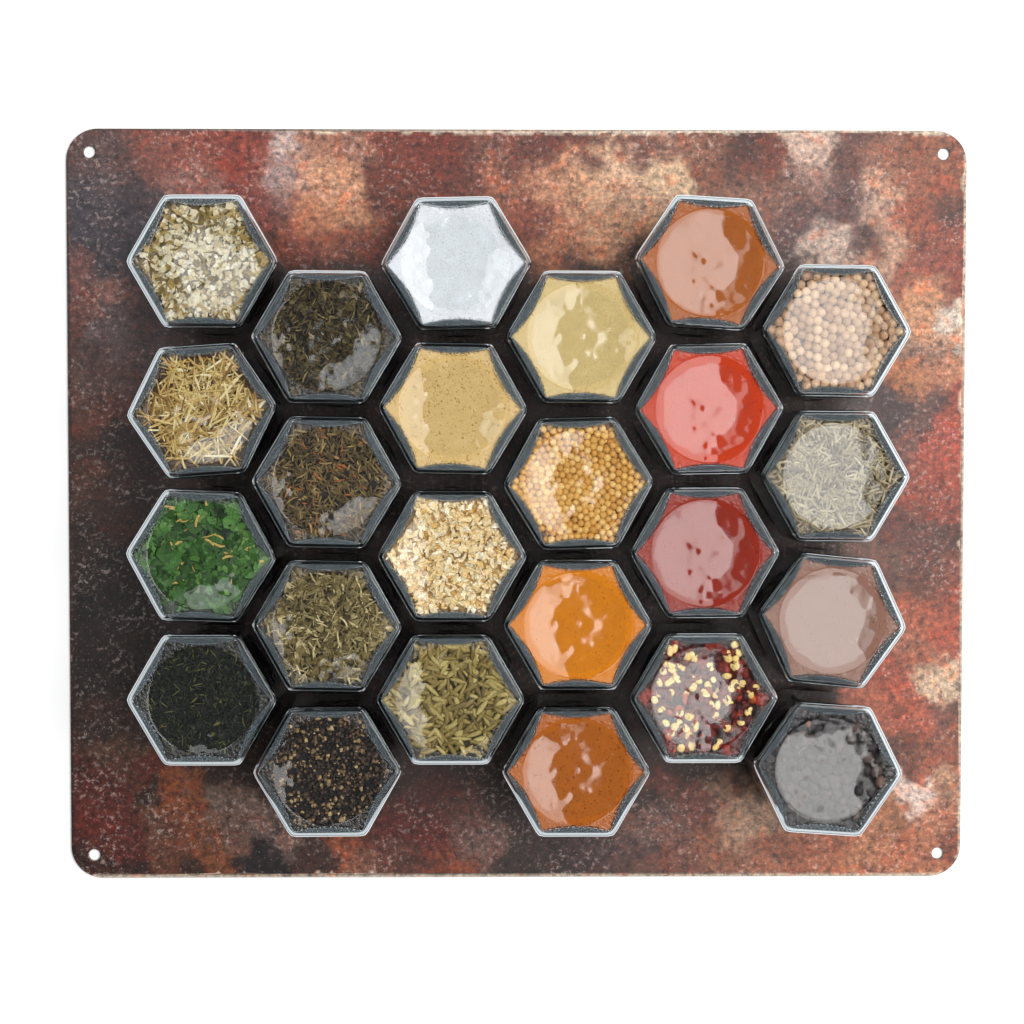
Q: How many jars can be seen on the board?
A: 24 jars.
